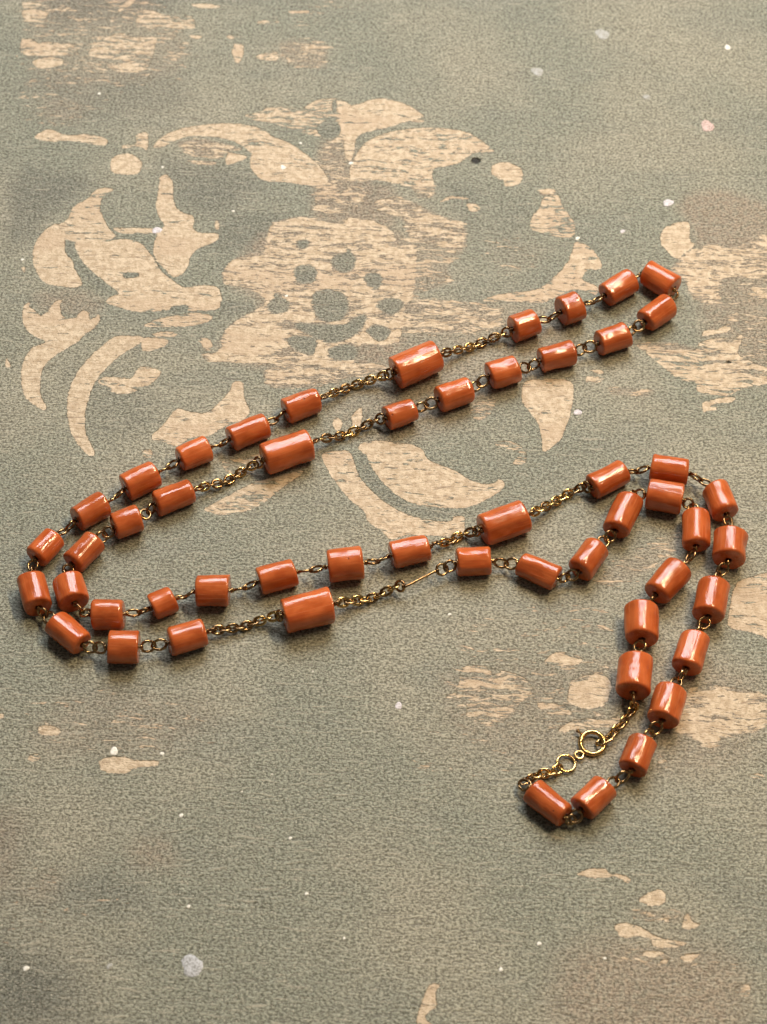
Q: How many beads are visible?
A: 53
